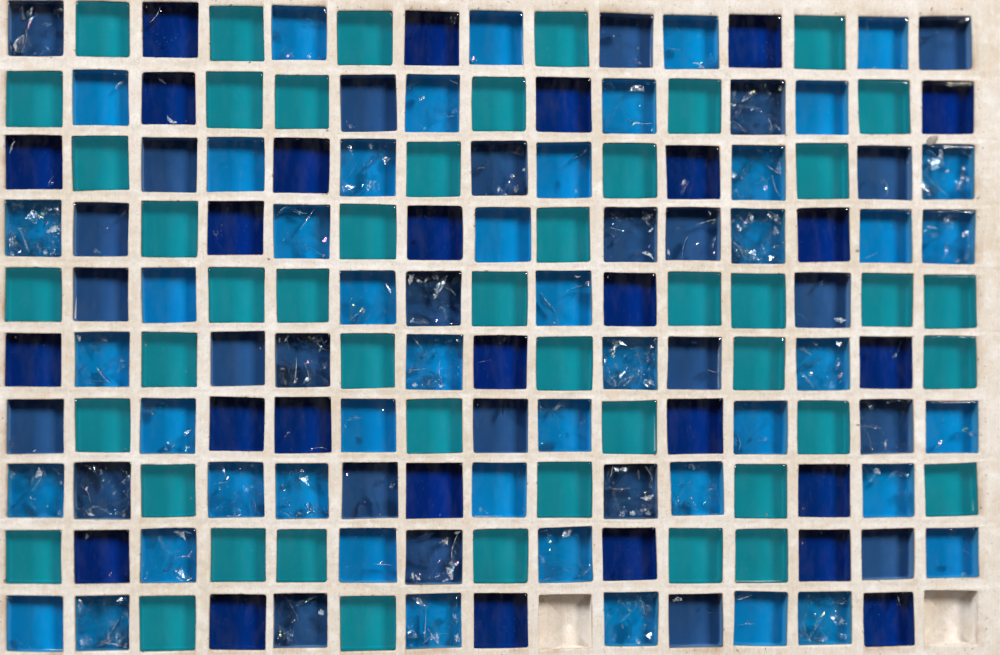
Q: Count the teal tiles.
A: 47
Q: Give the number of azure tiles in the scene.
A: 47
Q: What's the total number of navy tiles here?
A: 27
